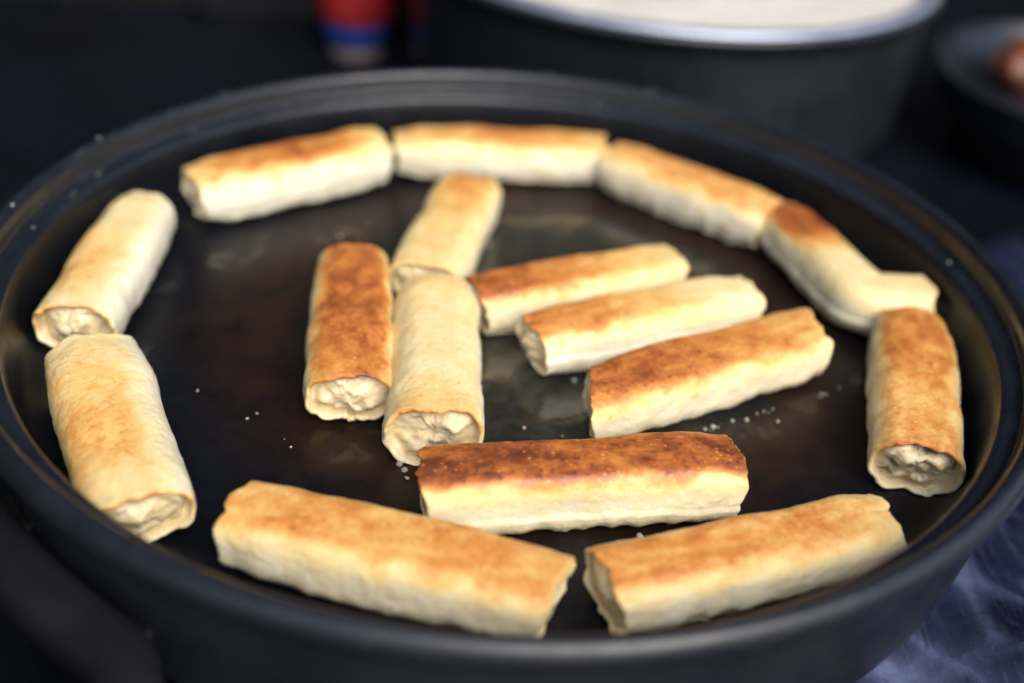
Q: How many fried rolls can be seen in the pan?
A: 16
